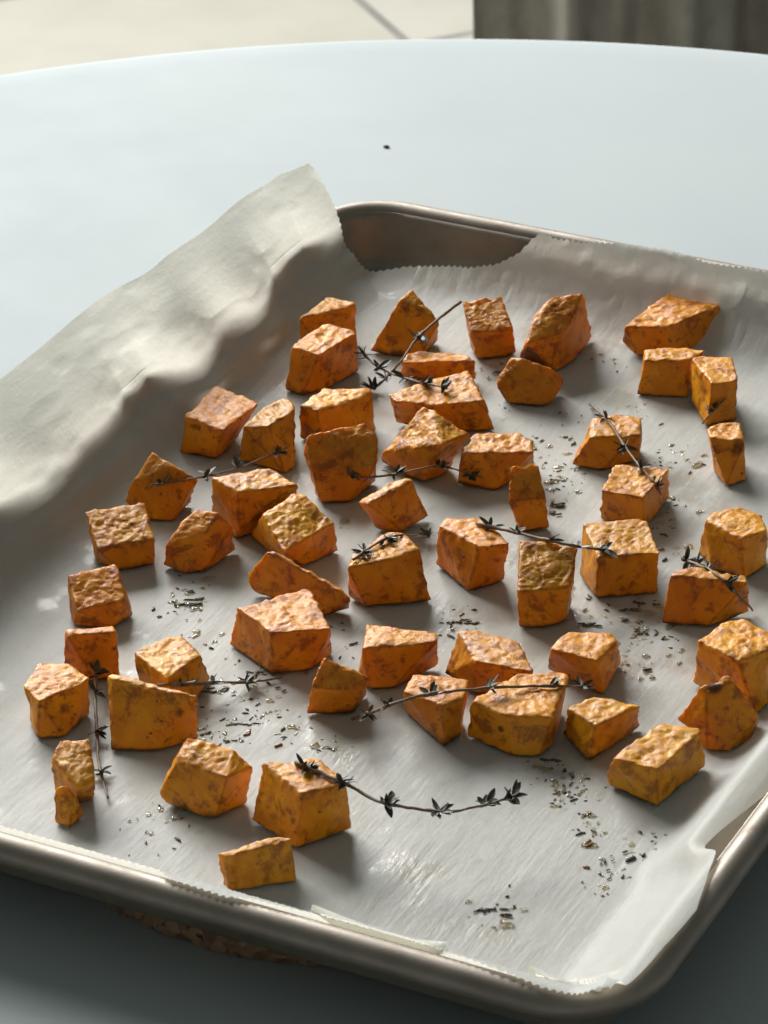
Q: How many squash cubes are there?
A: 55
